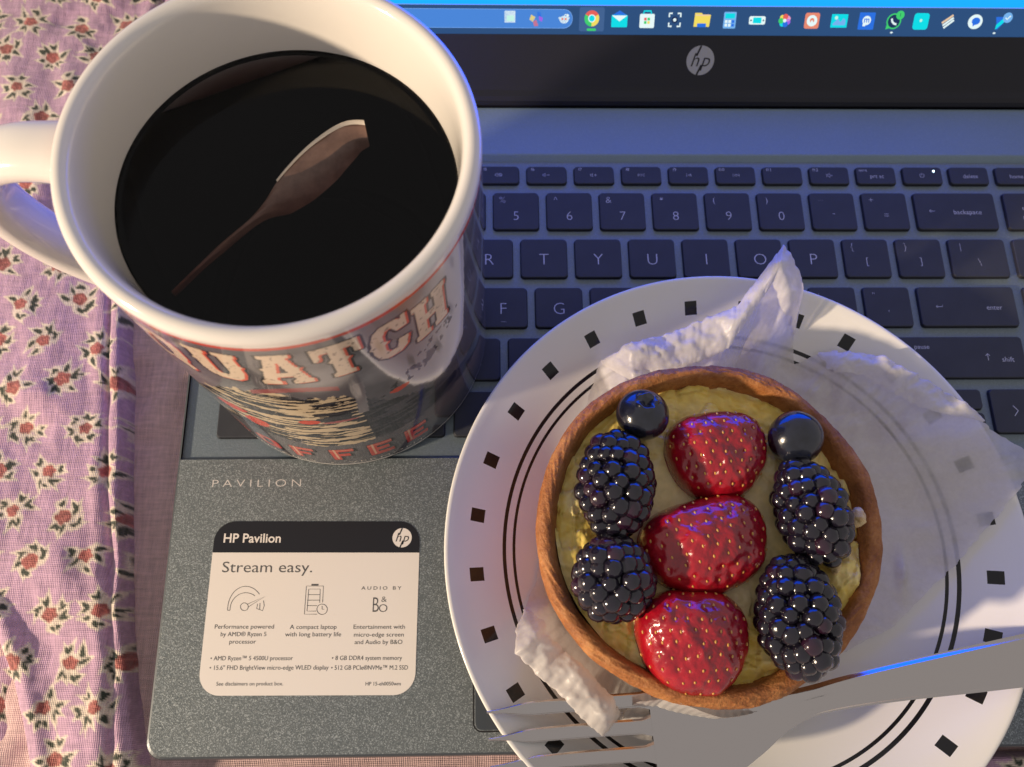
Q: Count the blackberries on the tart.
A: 4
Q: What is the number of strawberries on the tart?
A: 3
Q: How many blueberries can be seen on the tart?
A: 2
